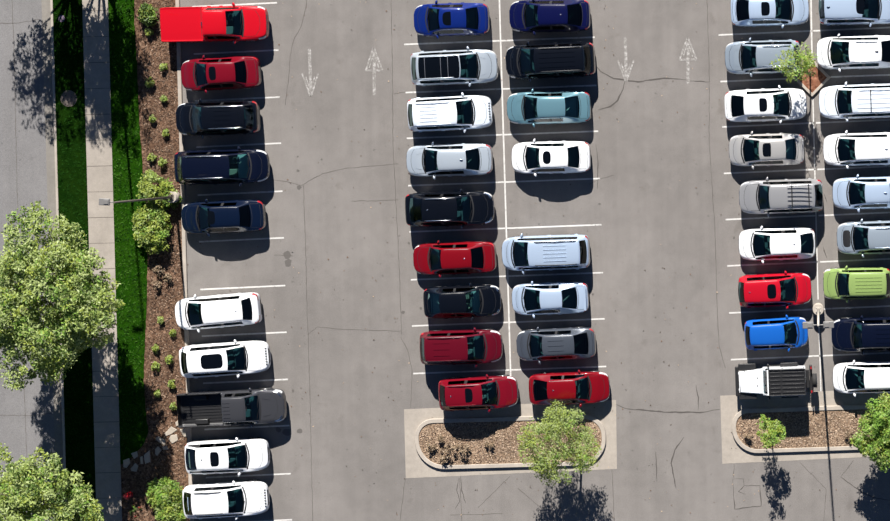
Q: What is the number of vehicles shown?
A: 45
